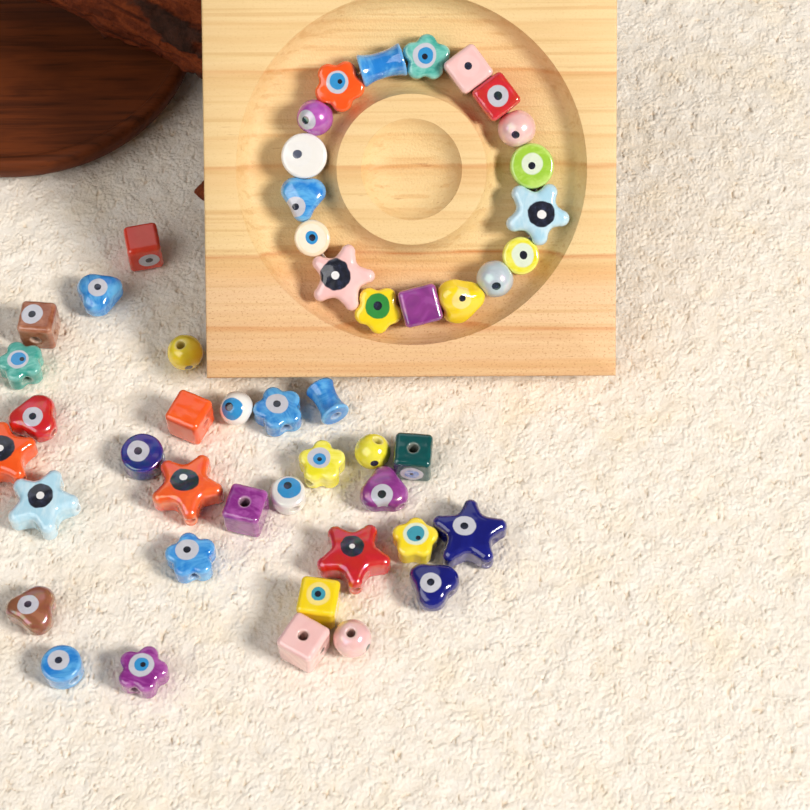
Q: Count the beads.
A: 49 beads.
